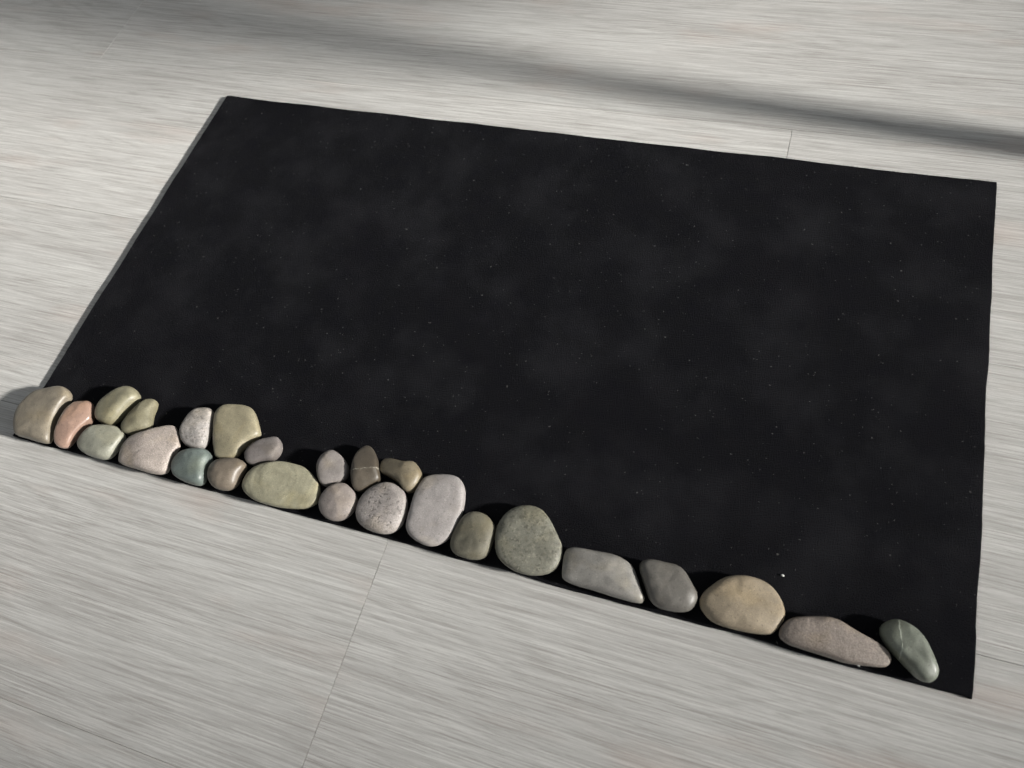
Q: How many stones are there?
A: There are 25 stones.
